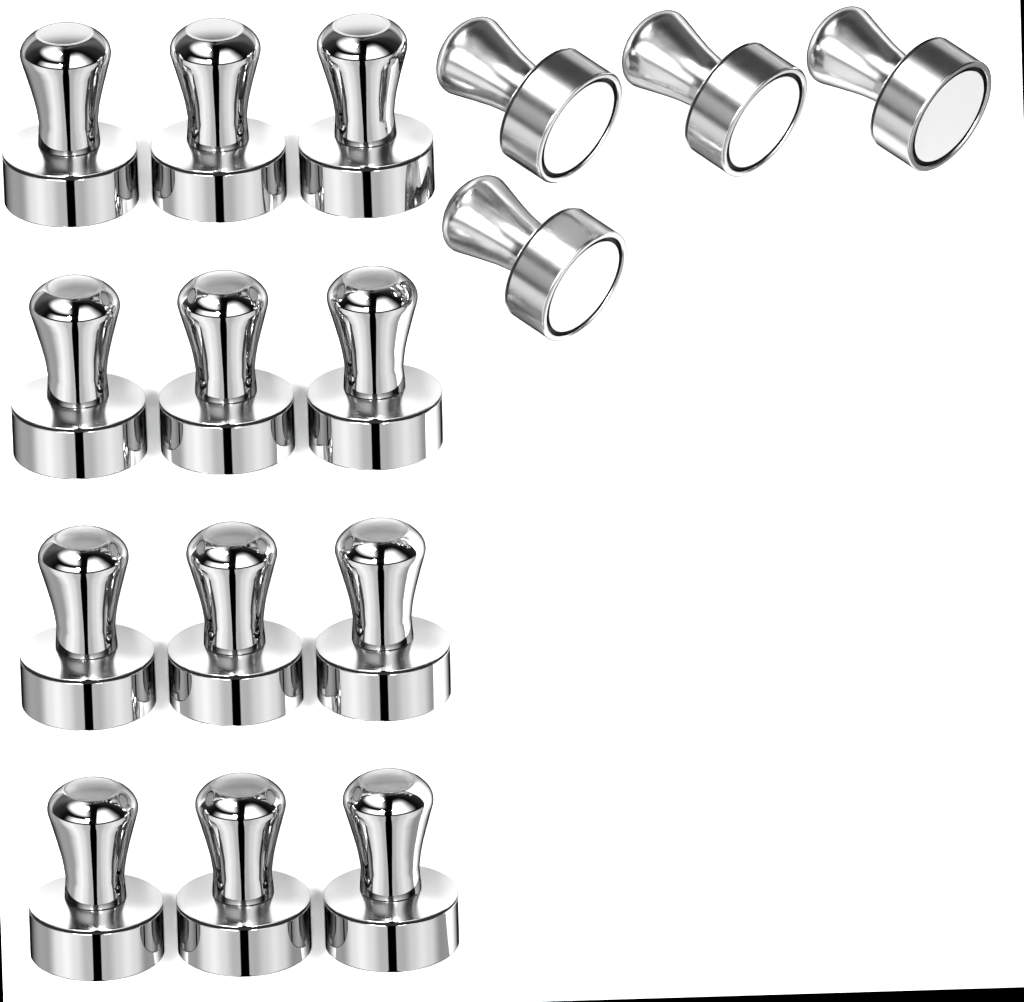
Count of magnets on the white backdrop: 16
